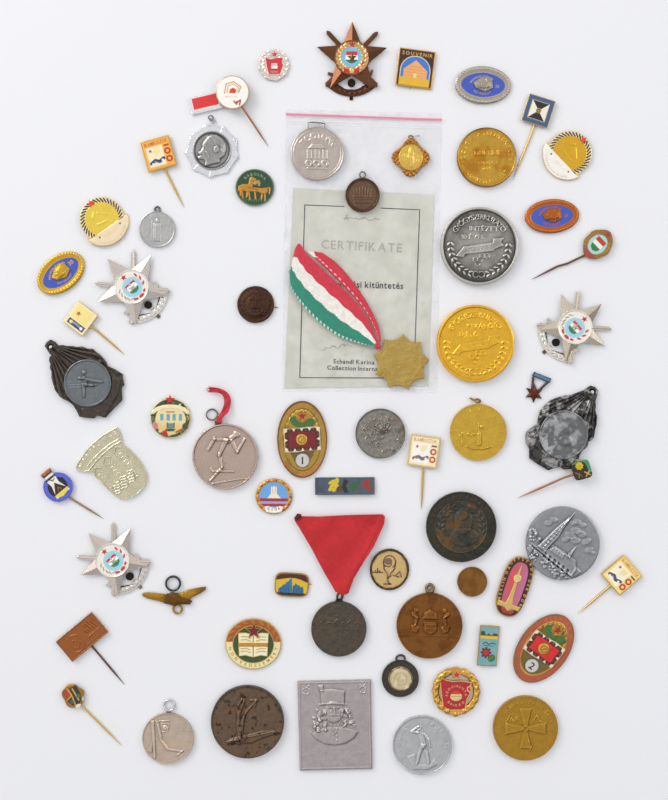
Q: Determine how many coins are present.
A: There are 10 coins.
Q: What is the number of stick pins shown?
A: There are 11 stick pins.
